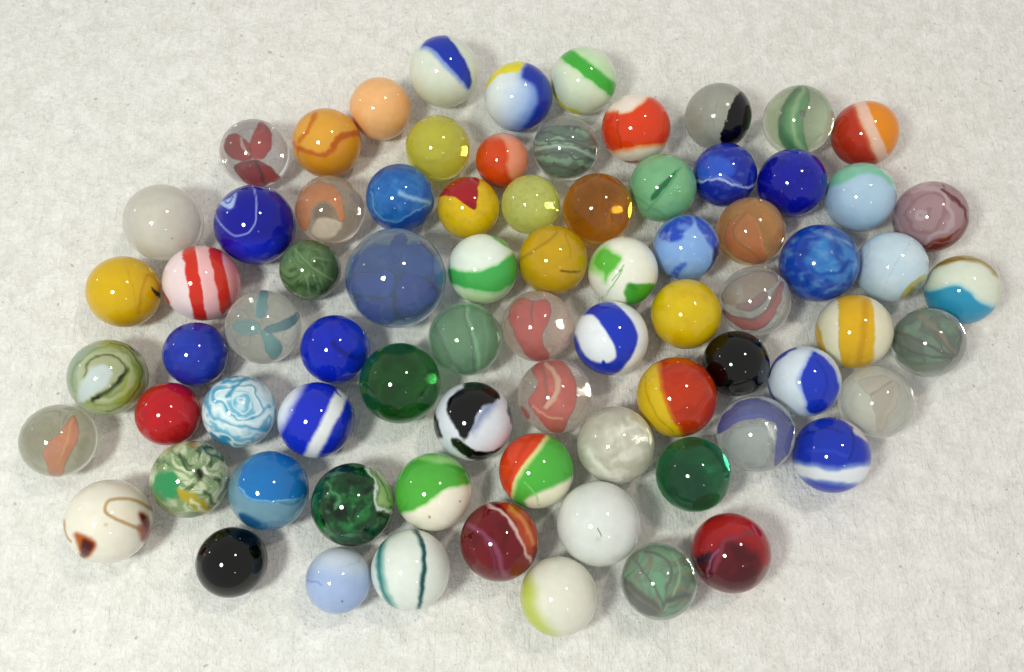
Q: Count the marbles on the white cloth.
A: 77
